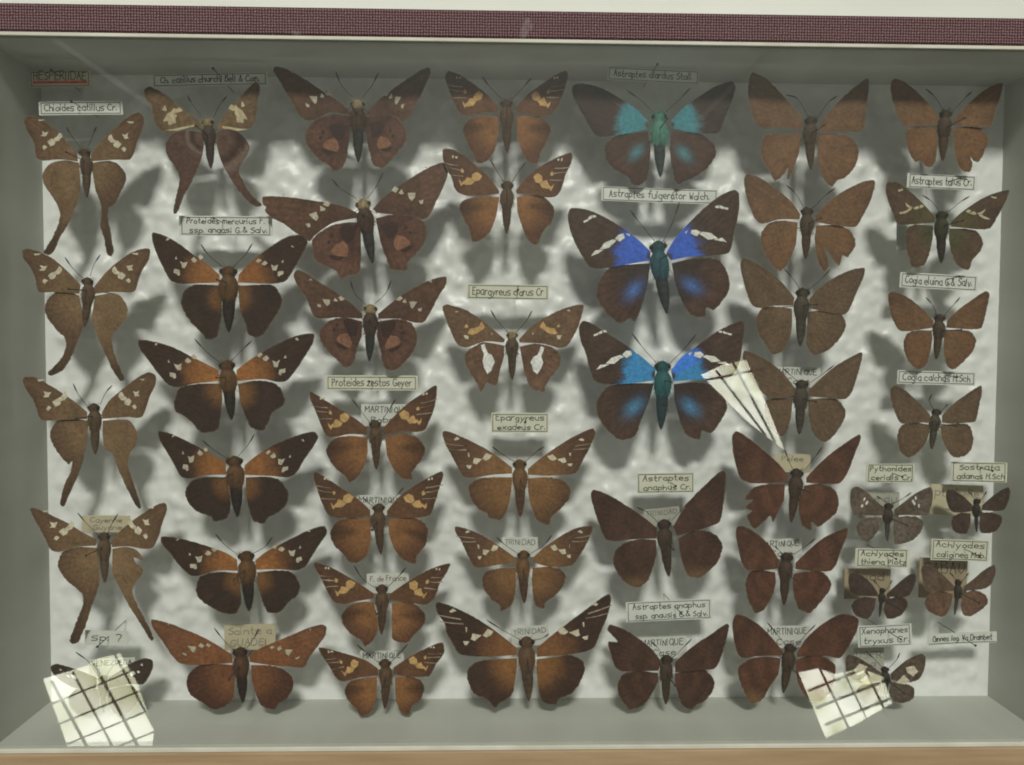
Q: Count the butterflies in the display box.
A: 45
